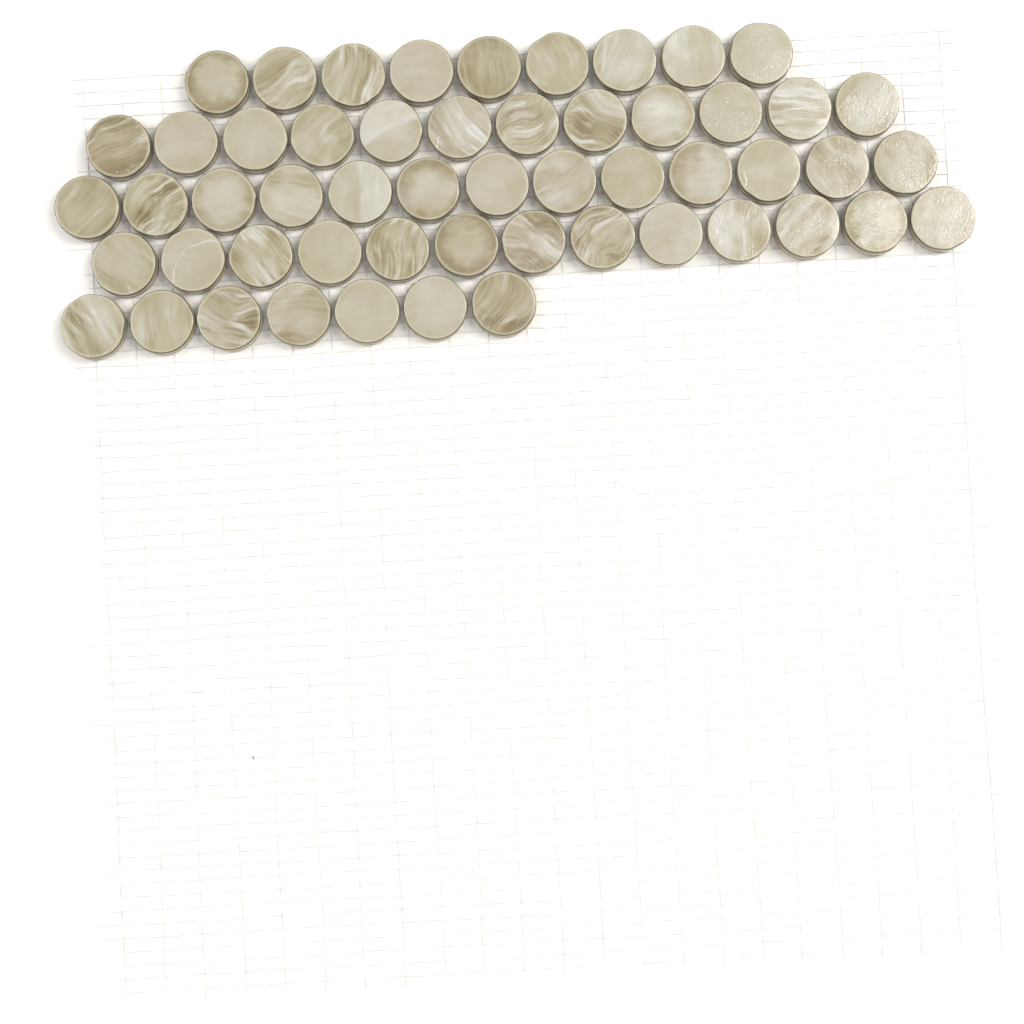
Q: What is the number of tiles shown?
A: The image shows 54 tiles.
